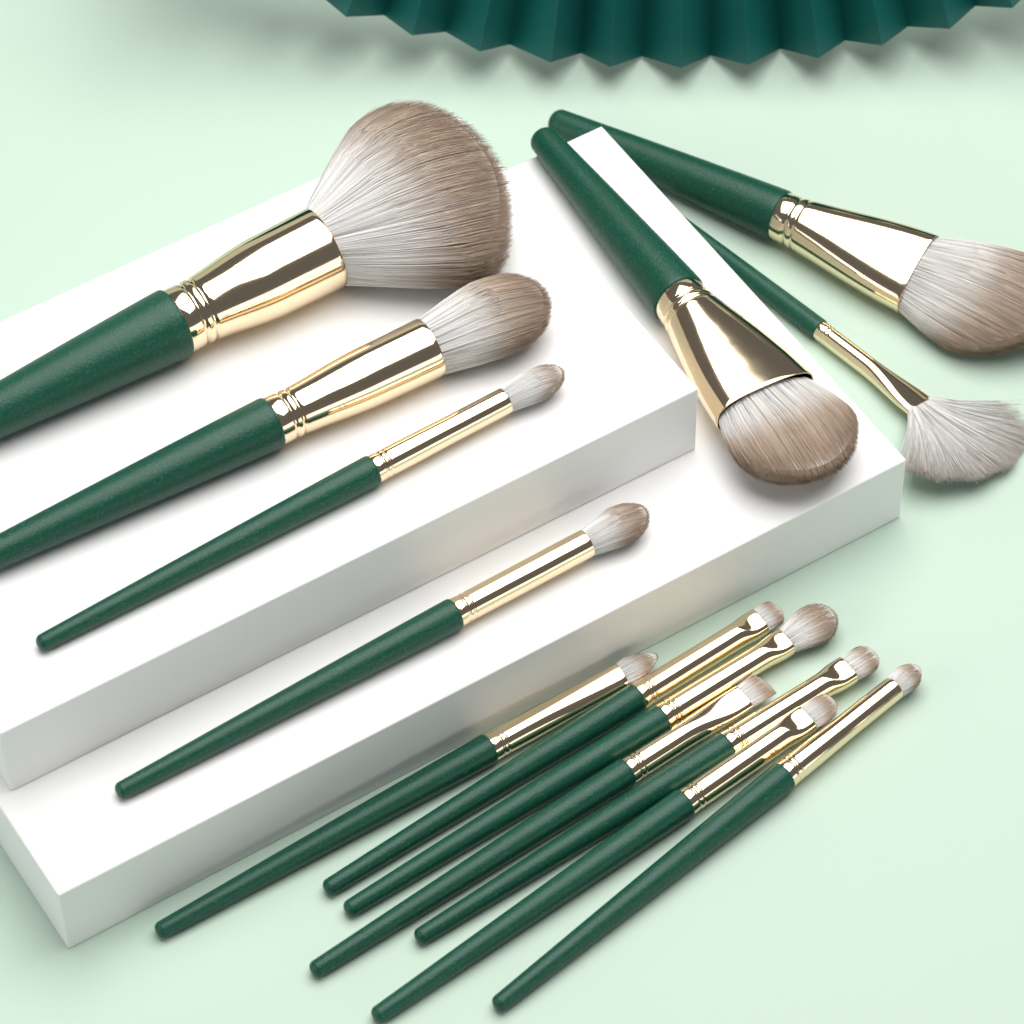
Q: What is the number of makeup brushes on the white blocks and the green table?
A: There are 14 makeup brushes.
